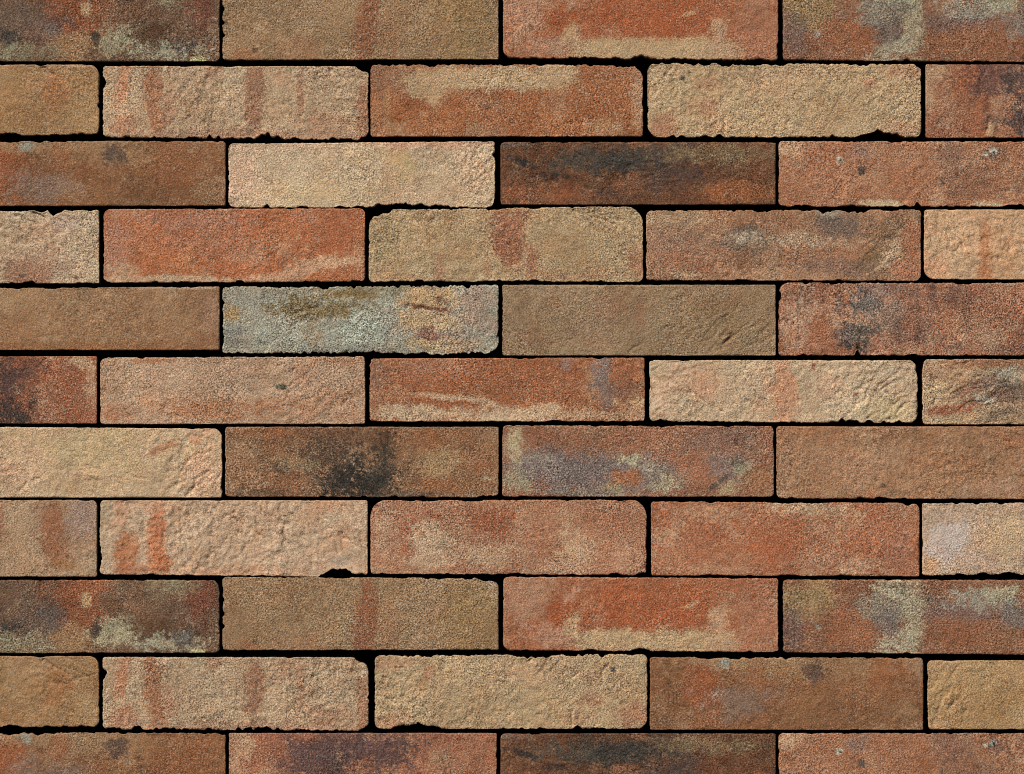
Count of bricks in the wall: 49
